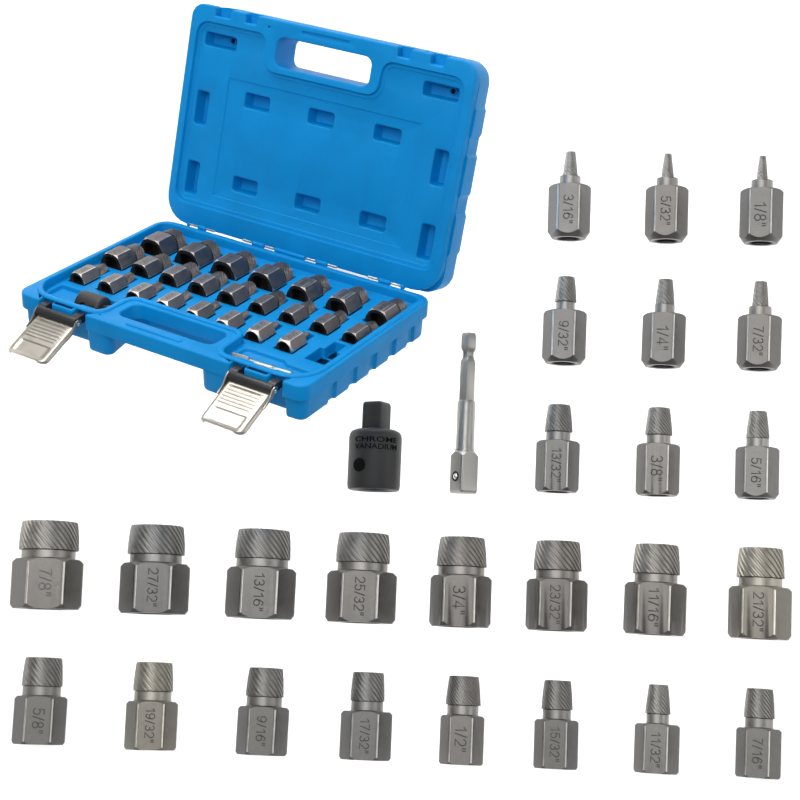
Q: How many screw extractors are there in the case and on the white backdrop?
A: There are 49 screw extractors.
